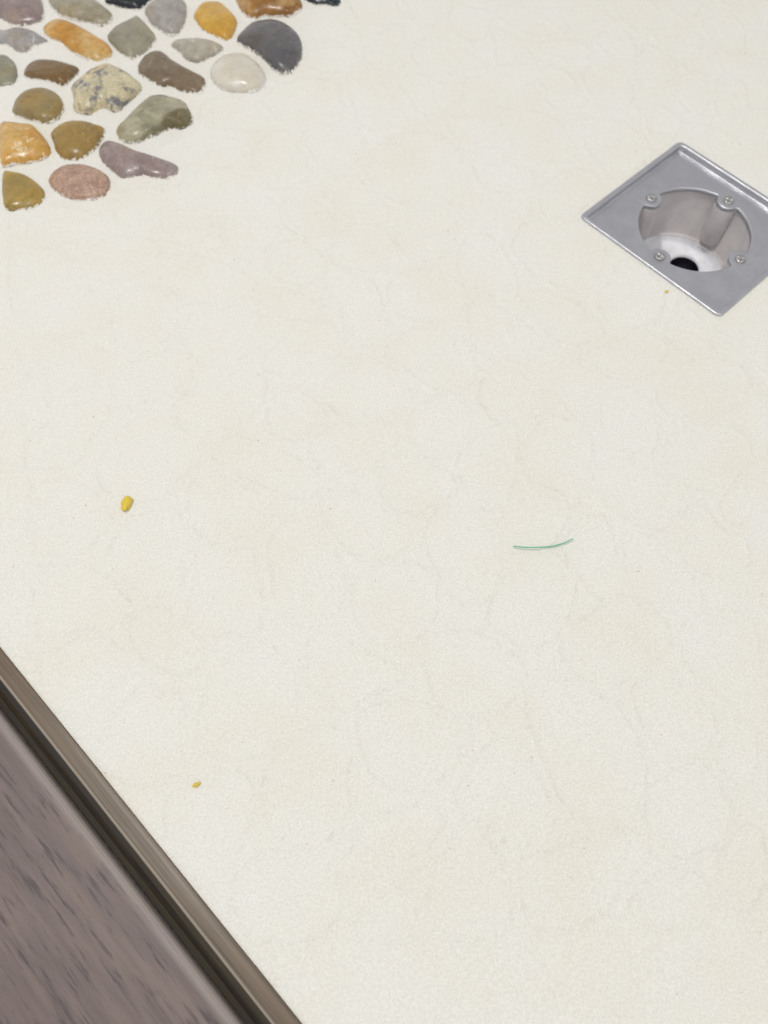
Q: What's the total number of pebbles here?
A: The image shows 24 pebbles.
